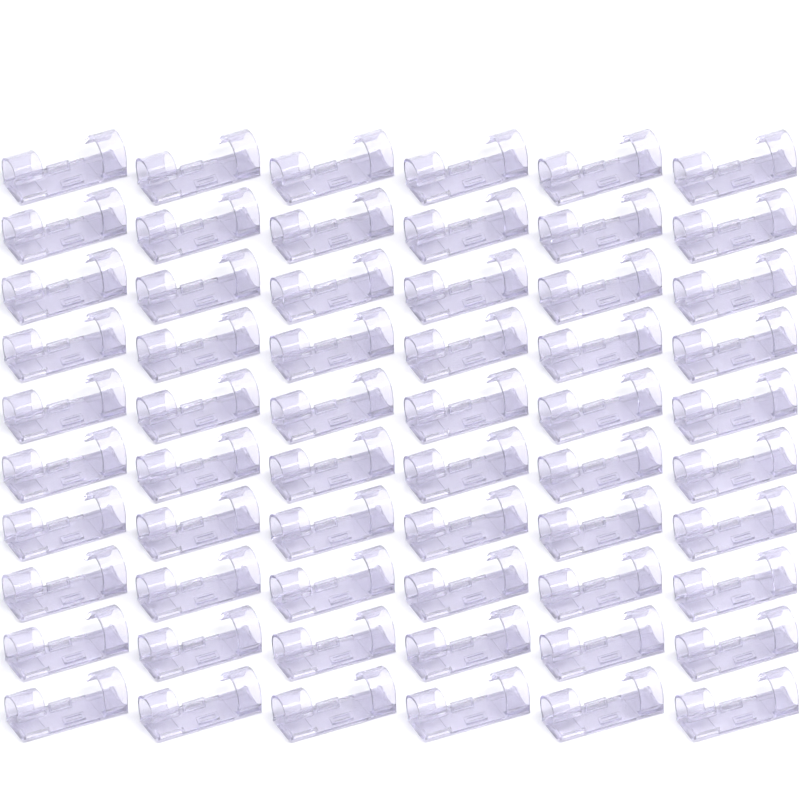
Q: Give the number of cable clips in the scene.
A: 60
